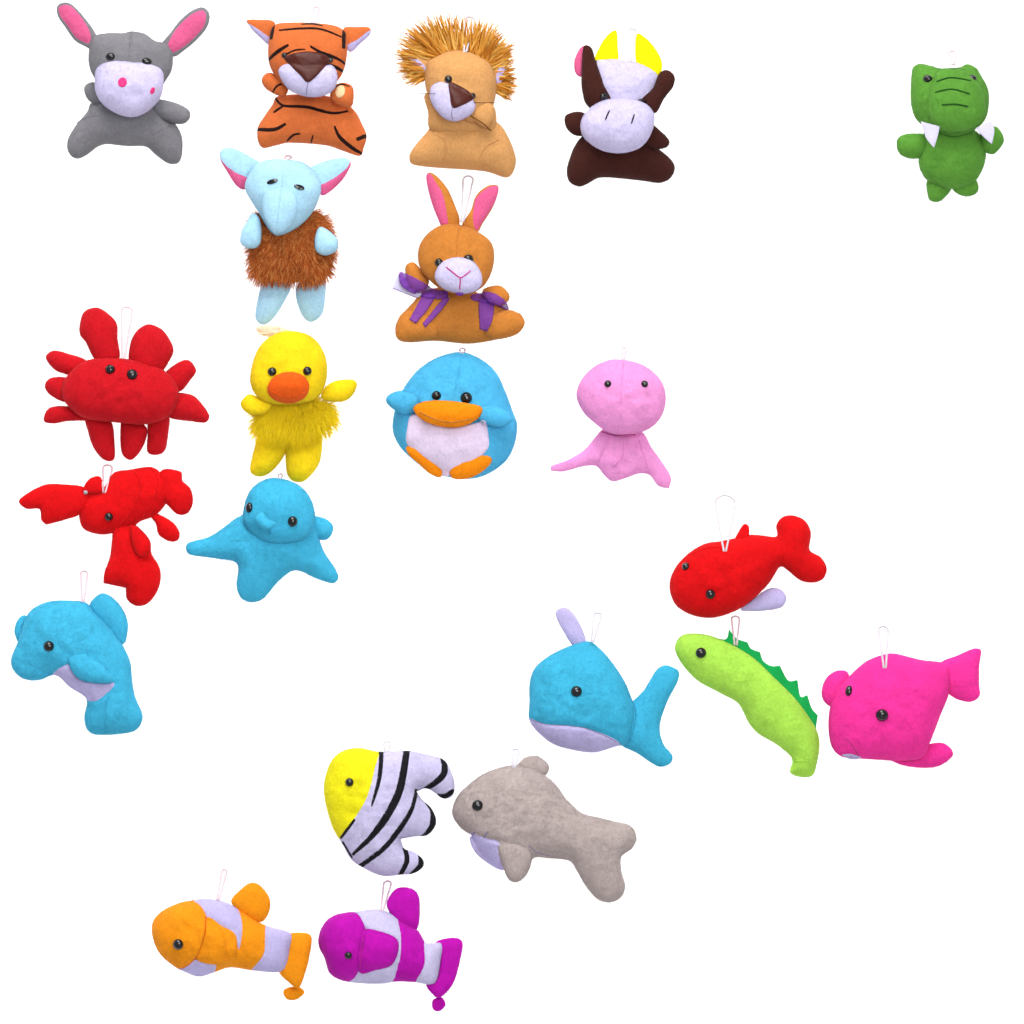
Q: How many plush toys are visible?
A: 22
